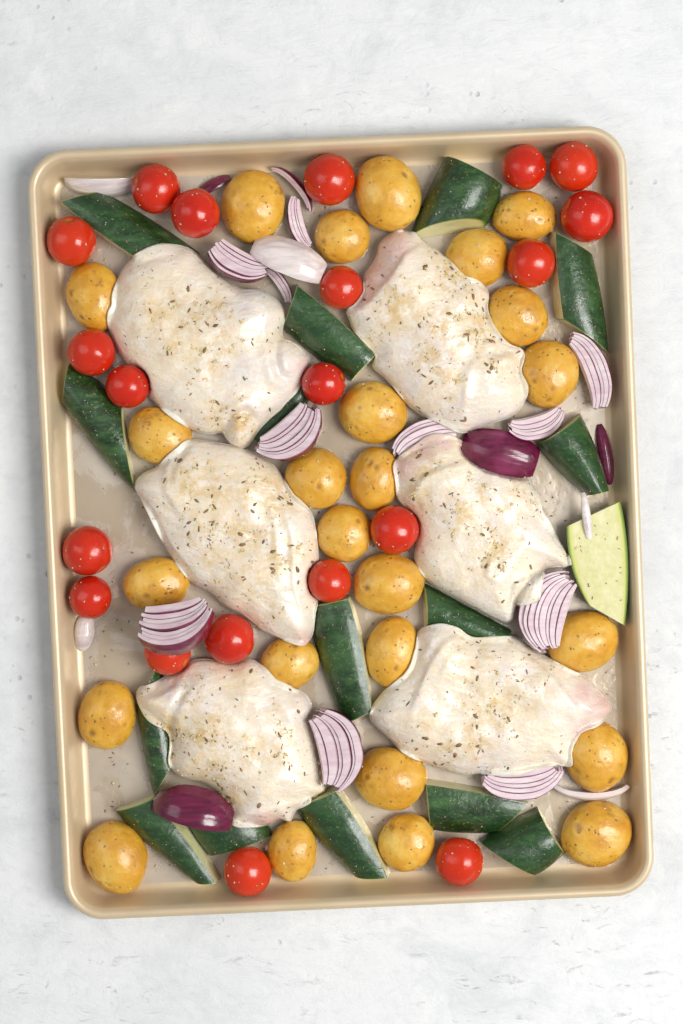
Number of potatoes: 25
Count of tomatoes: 20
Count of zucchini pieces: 16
